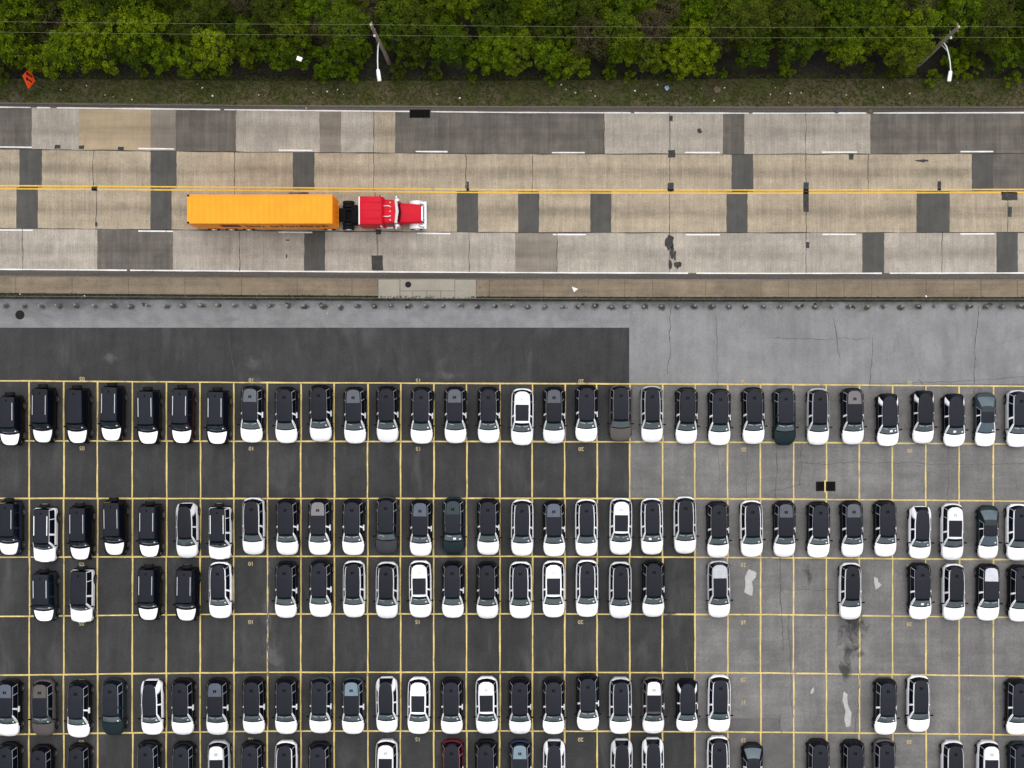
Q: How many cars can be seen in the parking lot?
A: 134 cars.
